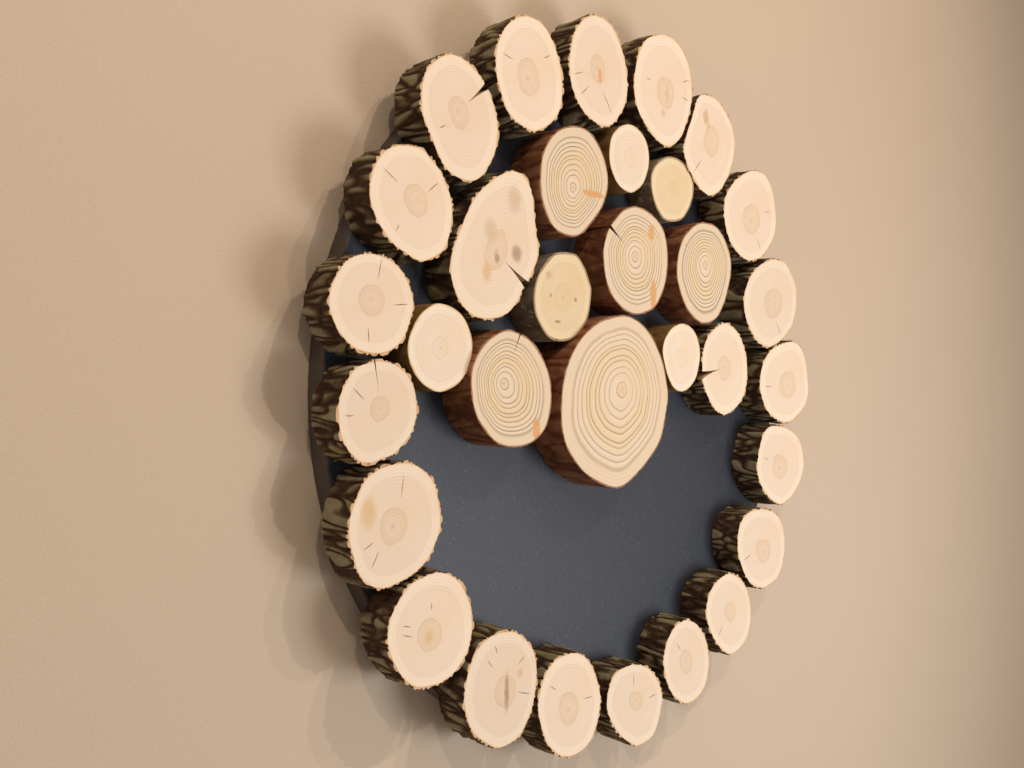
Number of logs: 32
